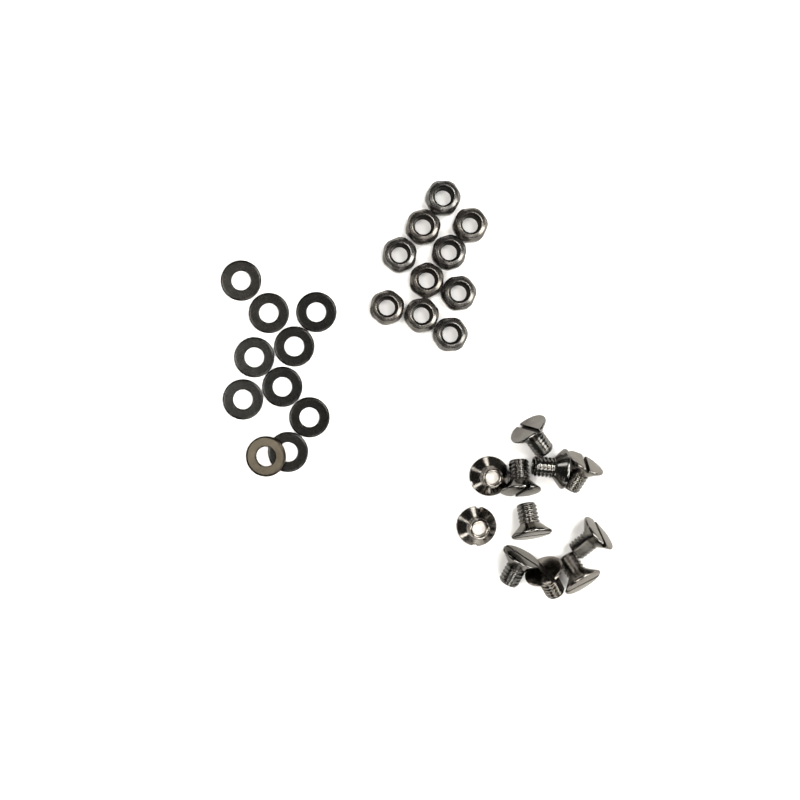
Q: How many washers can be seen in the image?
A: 10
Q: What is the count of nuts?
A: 10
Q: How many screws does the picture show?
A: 11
